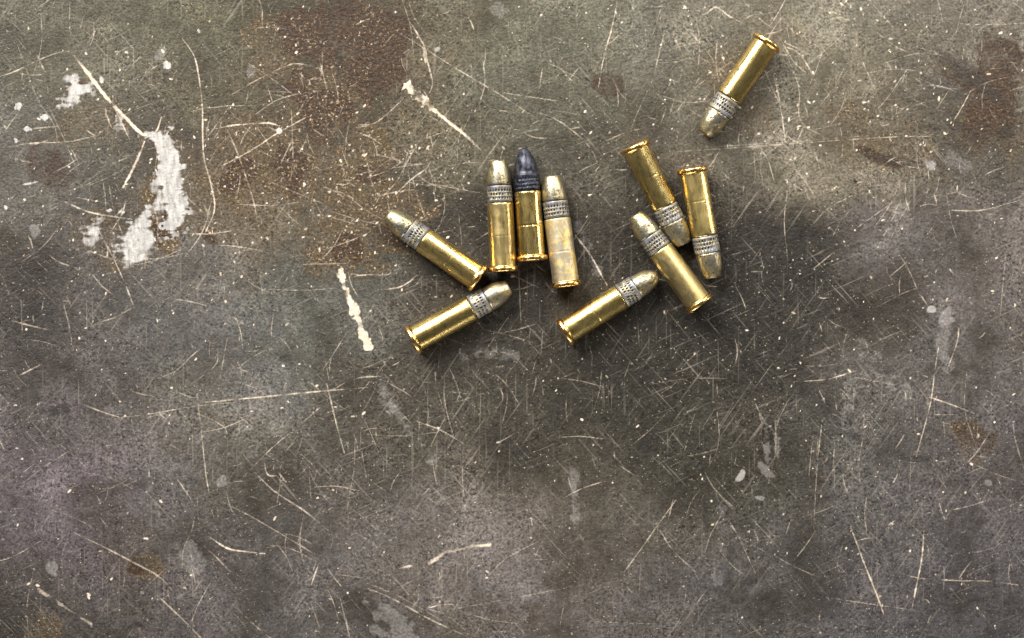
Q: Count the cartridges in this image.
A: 10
